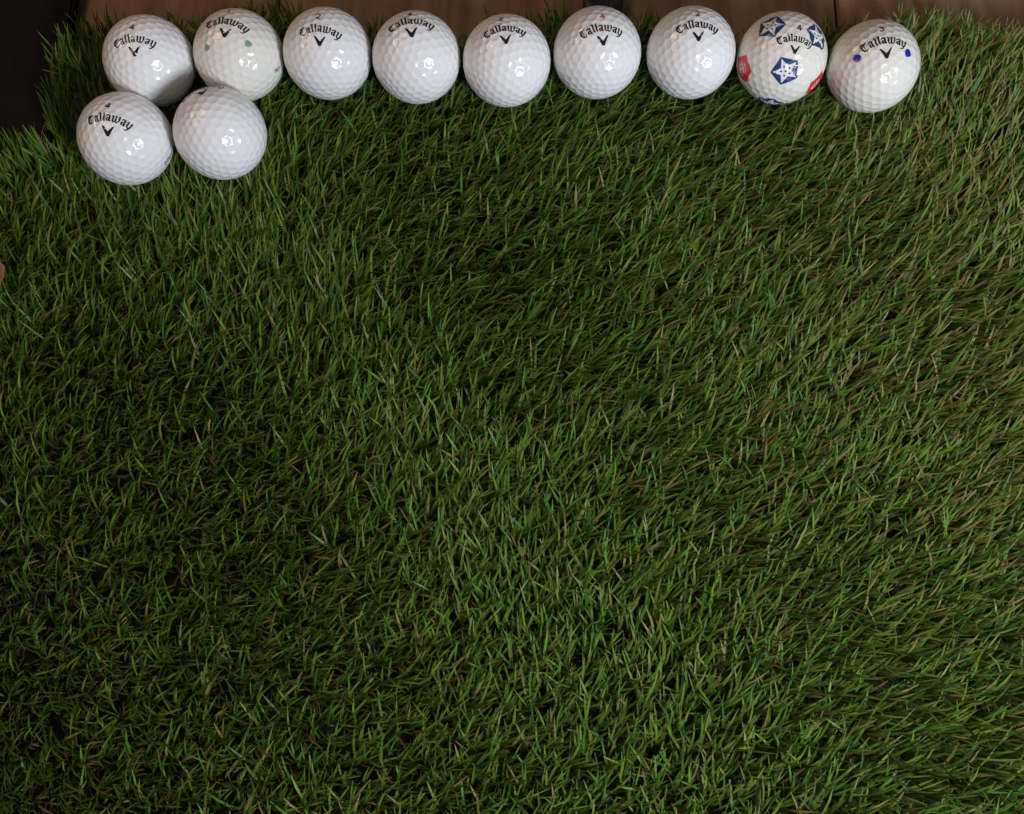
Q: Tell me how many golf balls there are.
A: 11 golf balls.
